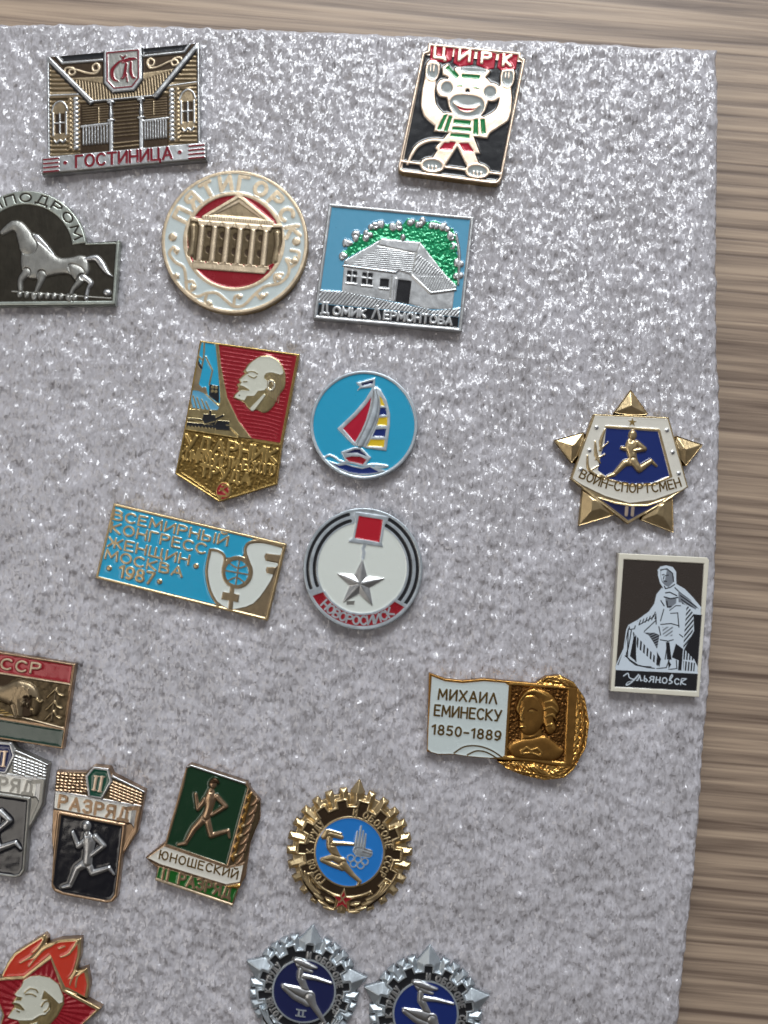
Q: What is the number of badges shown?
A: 20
